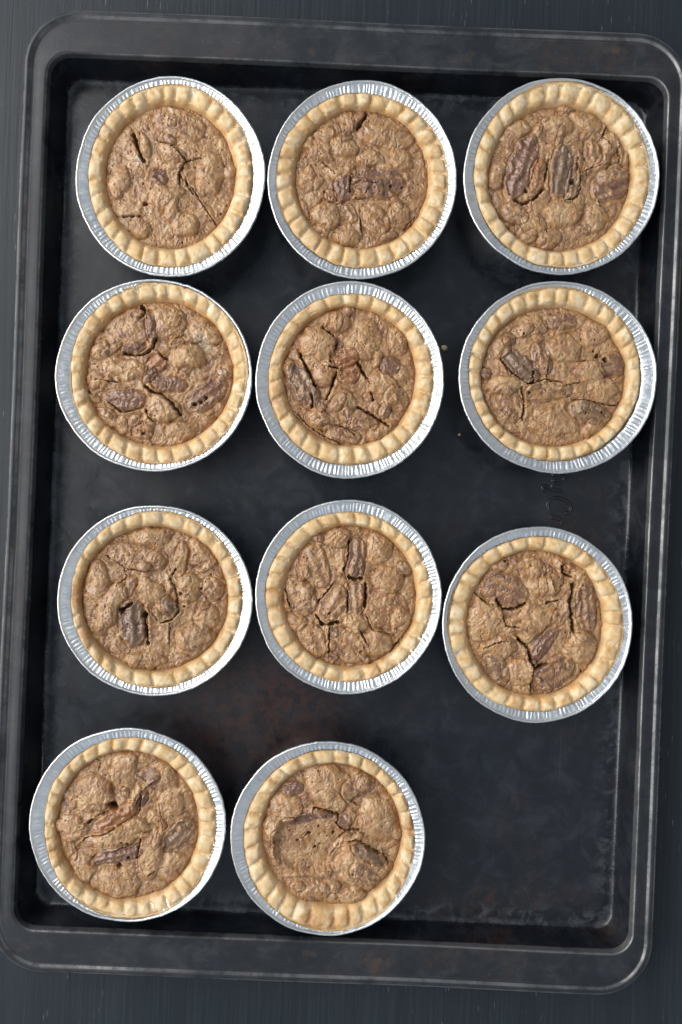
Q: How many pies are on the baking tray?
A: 11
